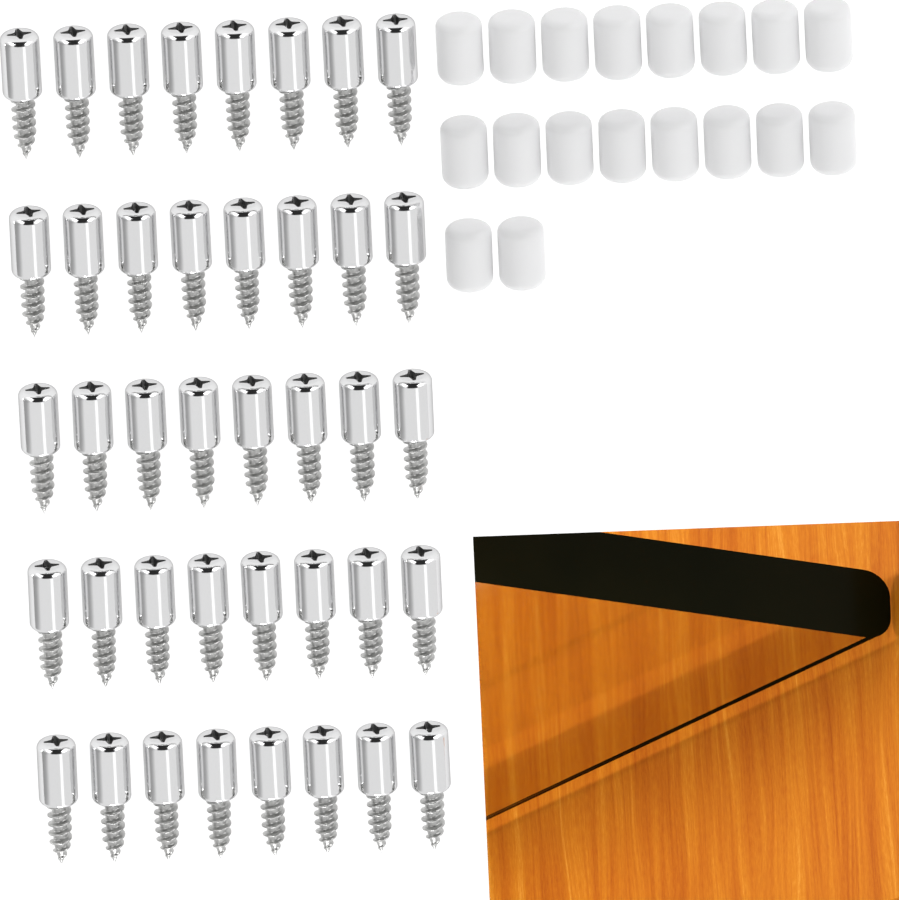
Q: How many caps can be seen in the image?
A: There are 18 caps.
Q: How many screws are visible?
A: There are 40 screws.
